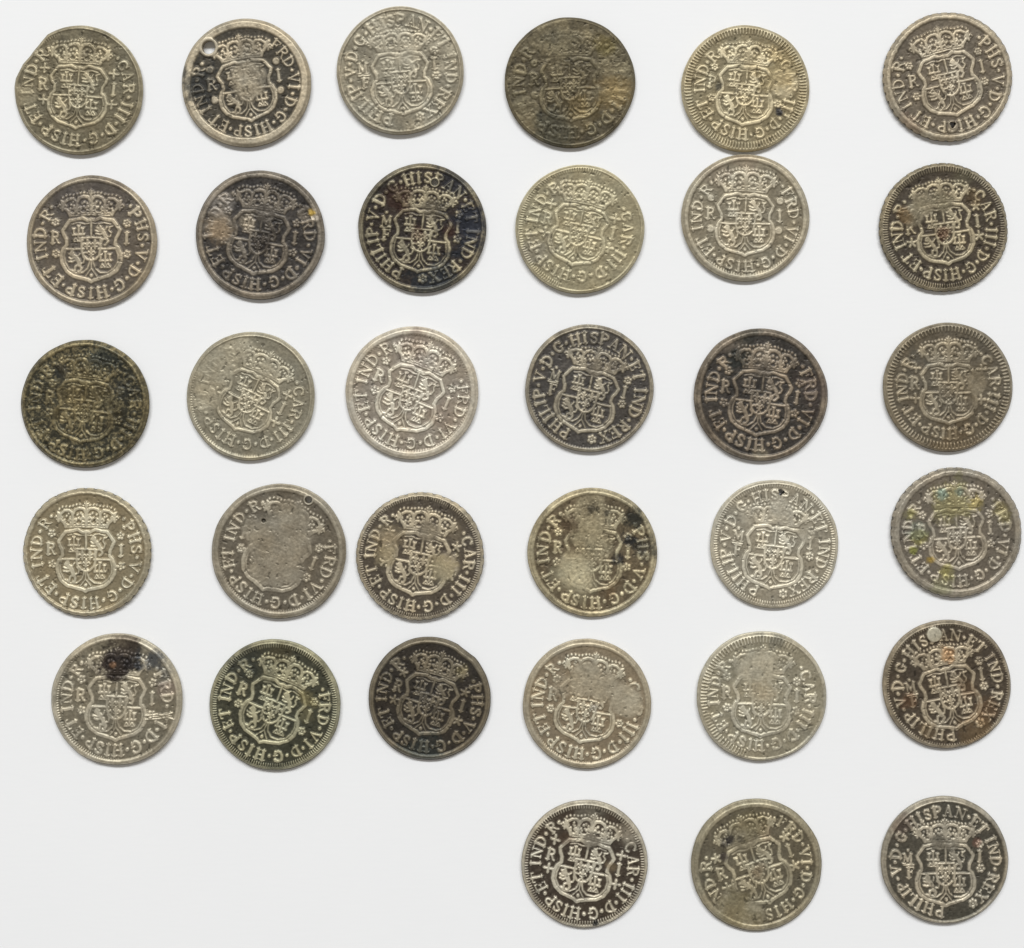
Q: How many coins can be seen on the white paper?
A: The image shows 33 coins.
